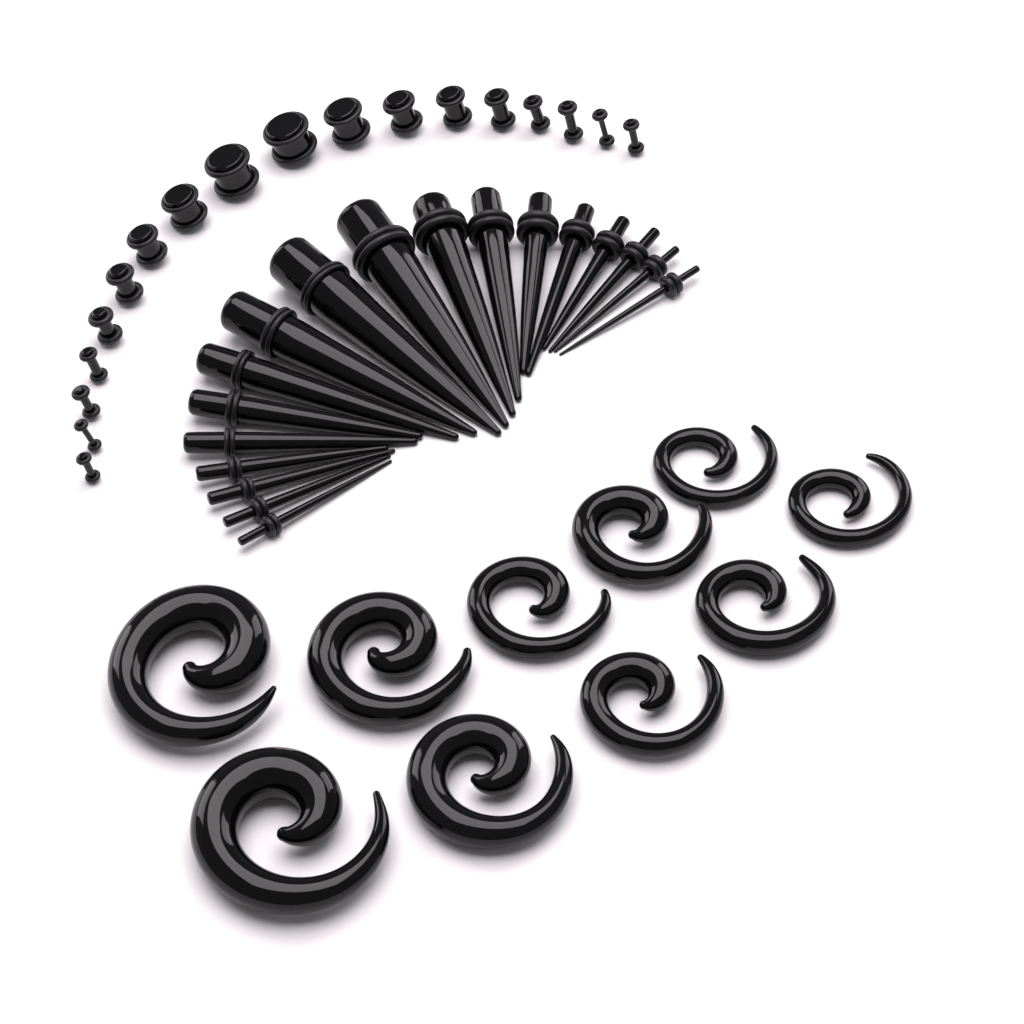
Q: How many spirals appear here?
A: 10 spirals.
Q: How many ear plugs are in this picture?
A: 18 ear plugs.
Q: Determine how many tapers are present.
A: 18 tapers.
